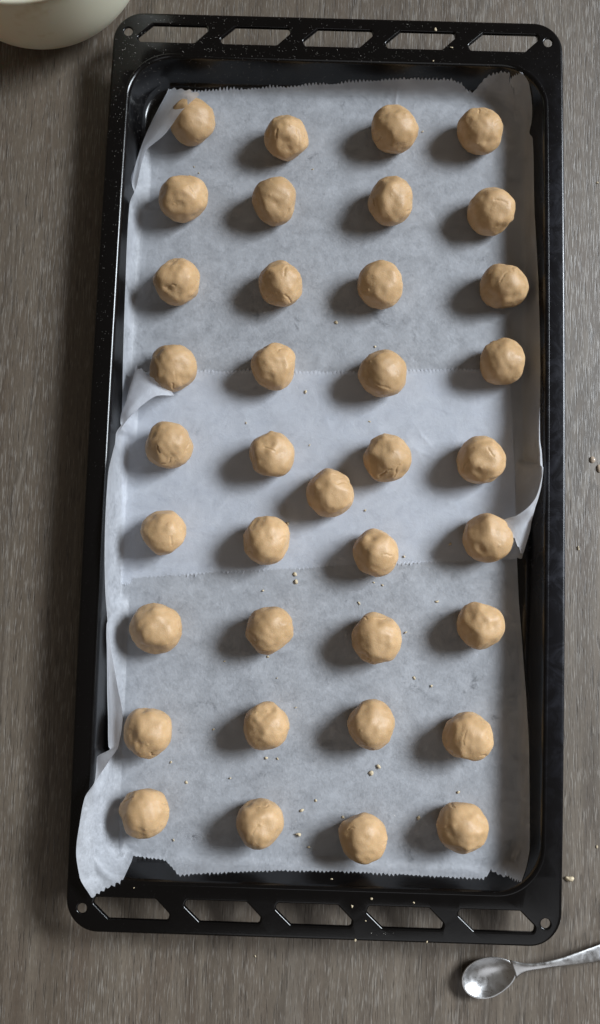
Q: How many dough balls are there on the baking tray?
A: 37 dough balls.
